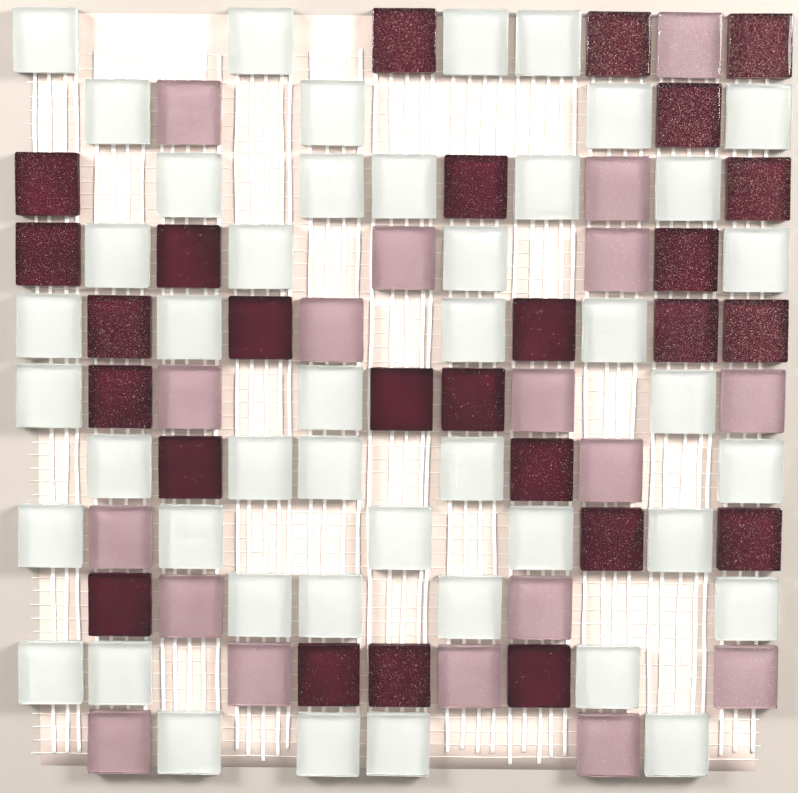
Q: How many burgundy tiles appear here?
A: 26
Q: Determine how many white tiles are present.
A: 45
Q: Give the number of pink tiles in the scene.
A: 18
